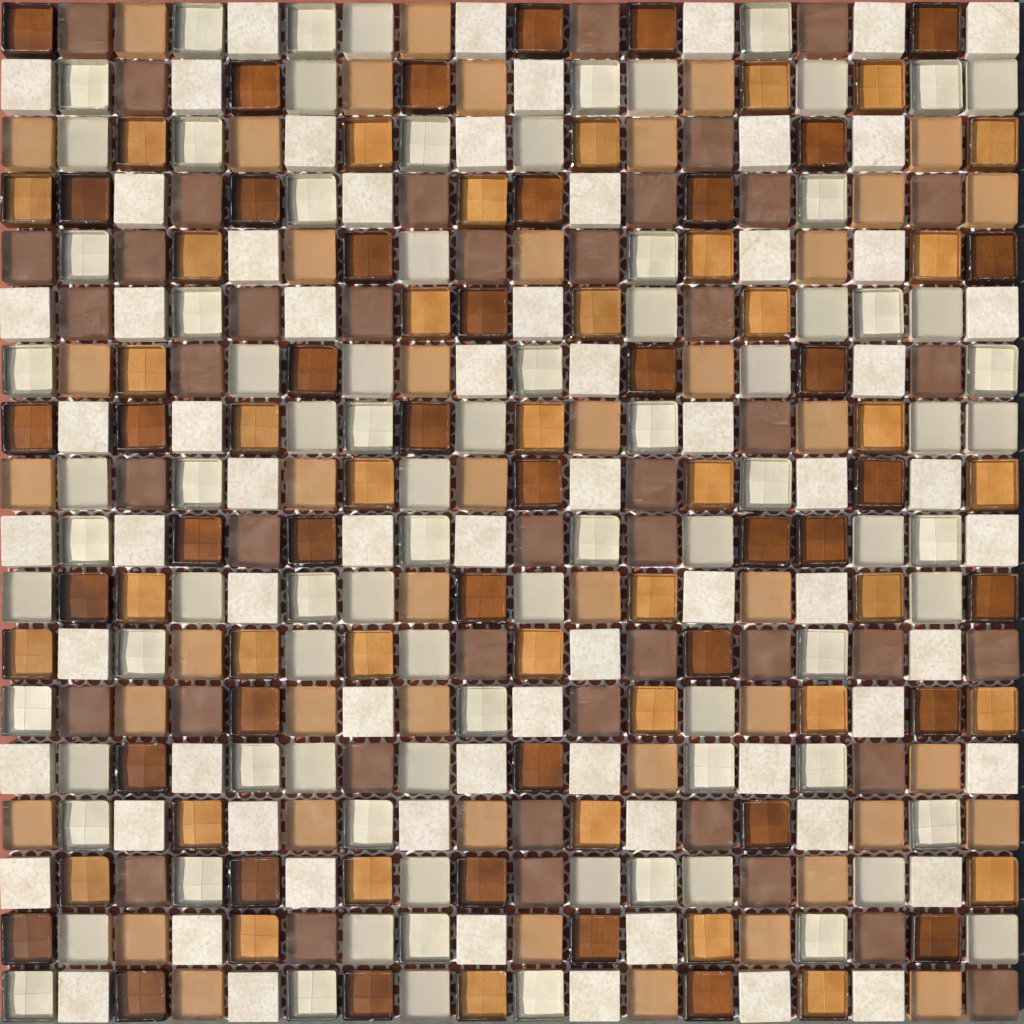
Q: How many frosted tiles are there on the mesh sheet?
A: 129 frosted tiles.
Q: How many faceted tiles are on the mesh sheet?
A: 126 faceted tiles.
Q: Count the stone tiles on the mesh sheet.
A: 69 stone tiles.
